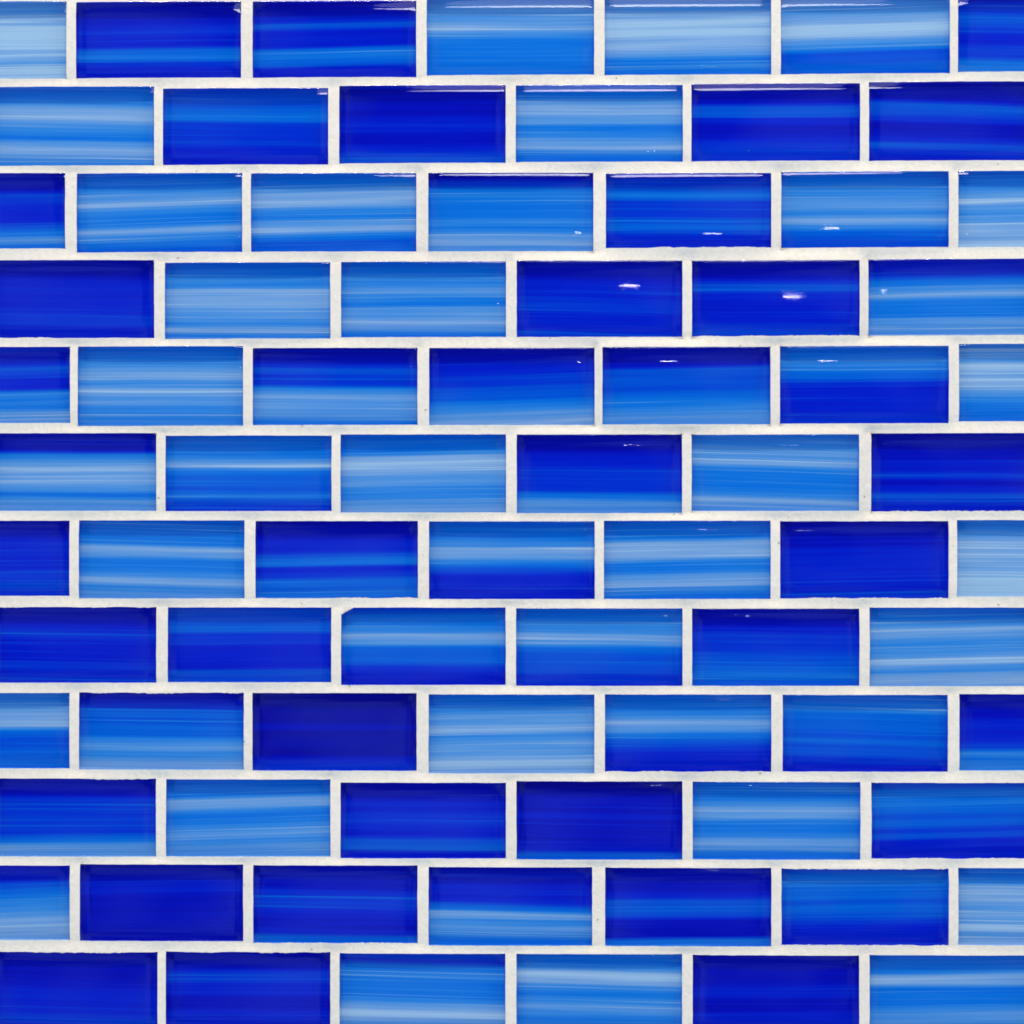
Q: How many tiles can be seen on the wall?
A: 78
